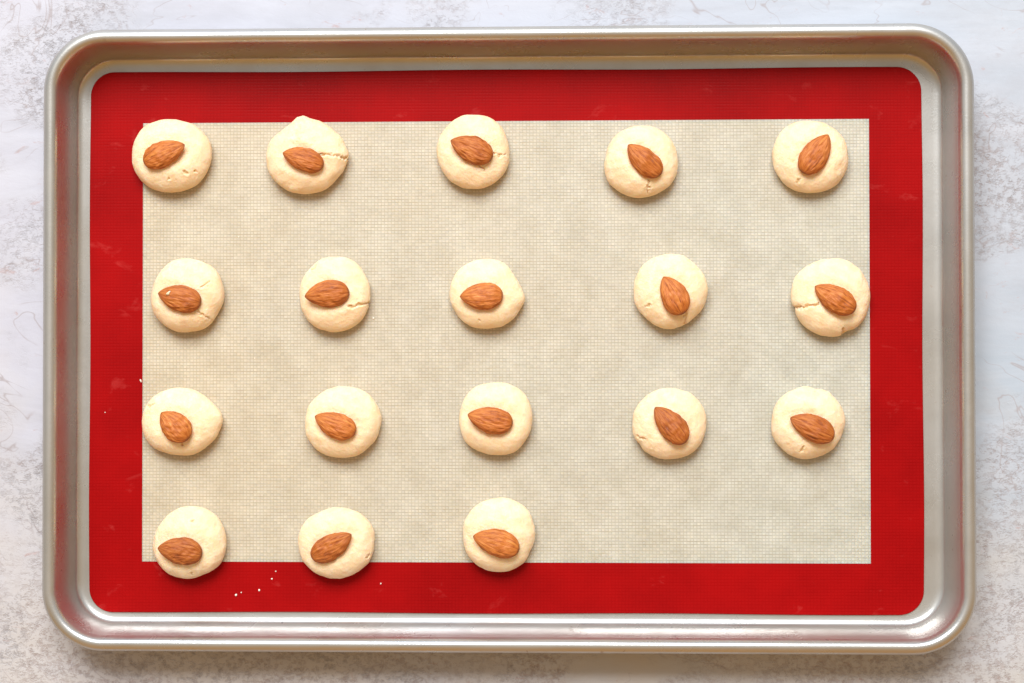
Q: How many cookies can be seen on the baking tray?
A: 18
